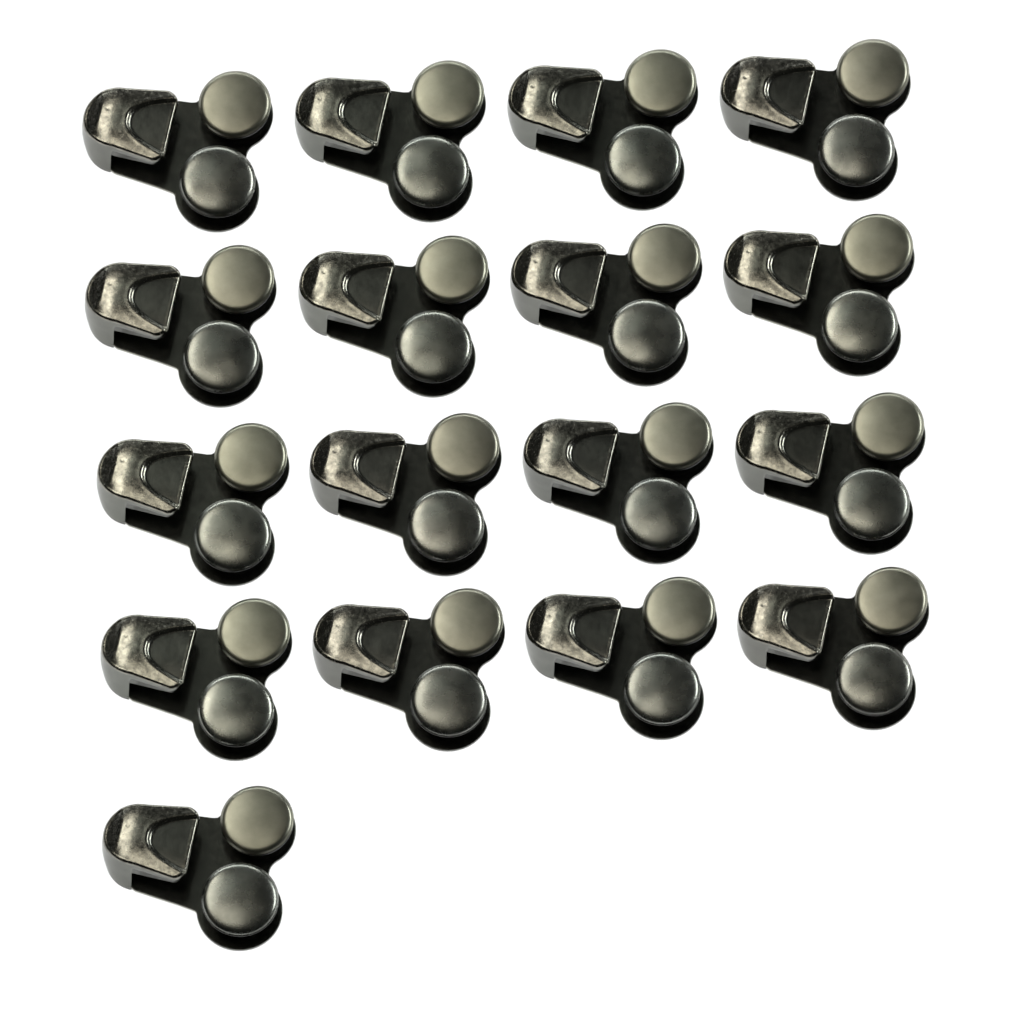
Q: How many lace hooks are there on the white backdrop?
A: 17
